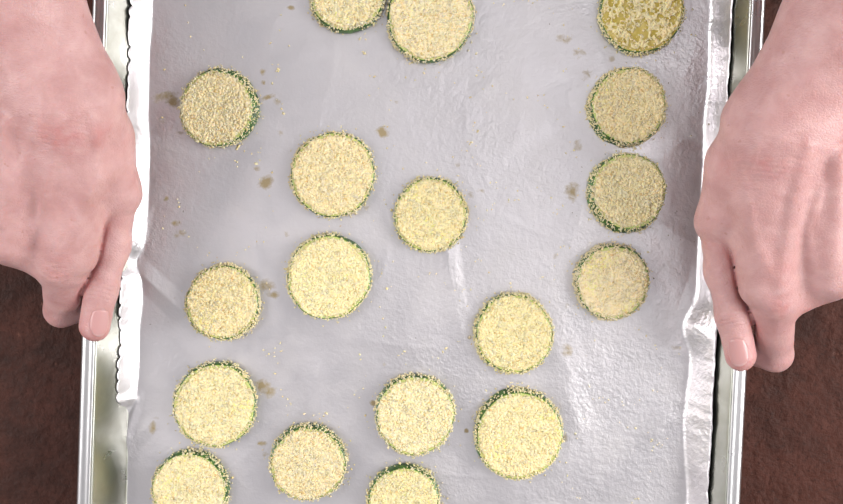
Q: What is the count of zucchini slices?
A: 18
